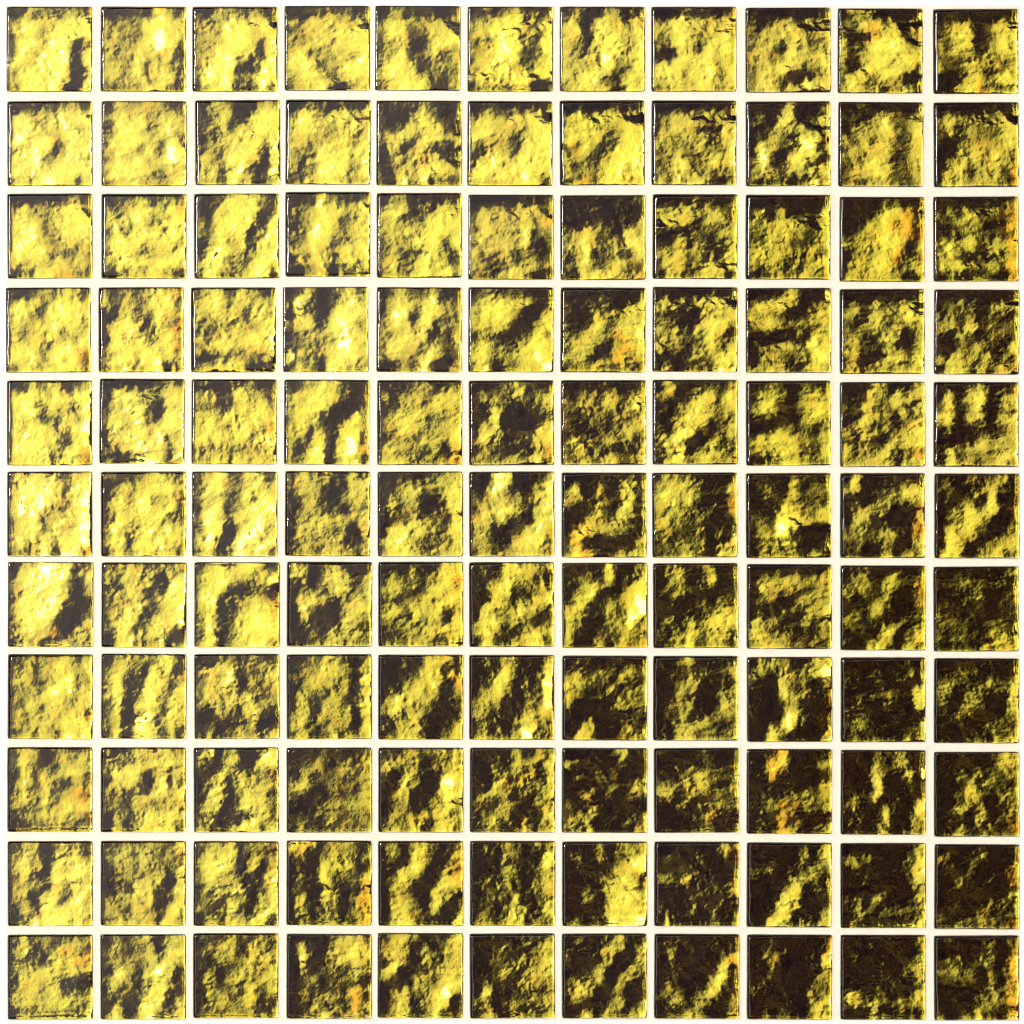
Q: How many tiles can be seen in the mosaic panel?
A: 121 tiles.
